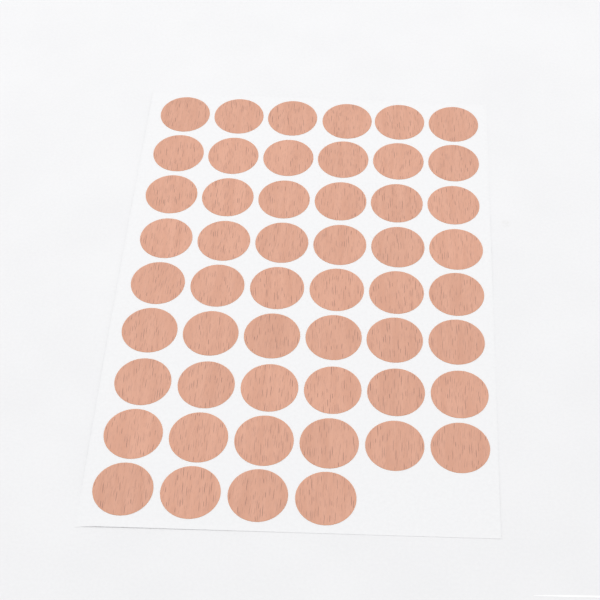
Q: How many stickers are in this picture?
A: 52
